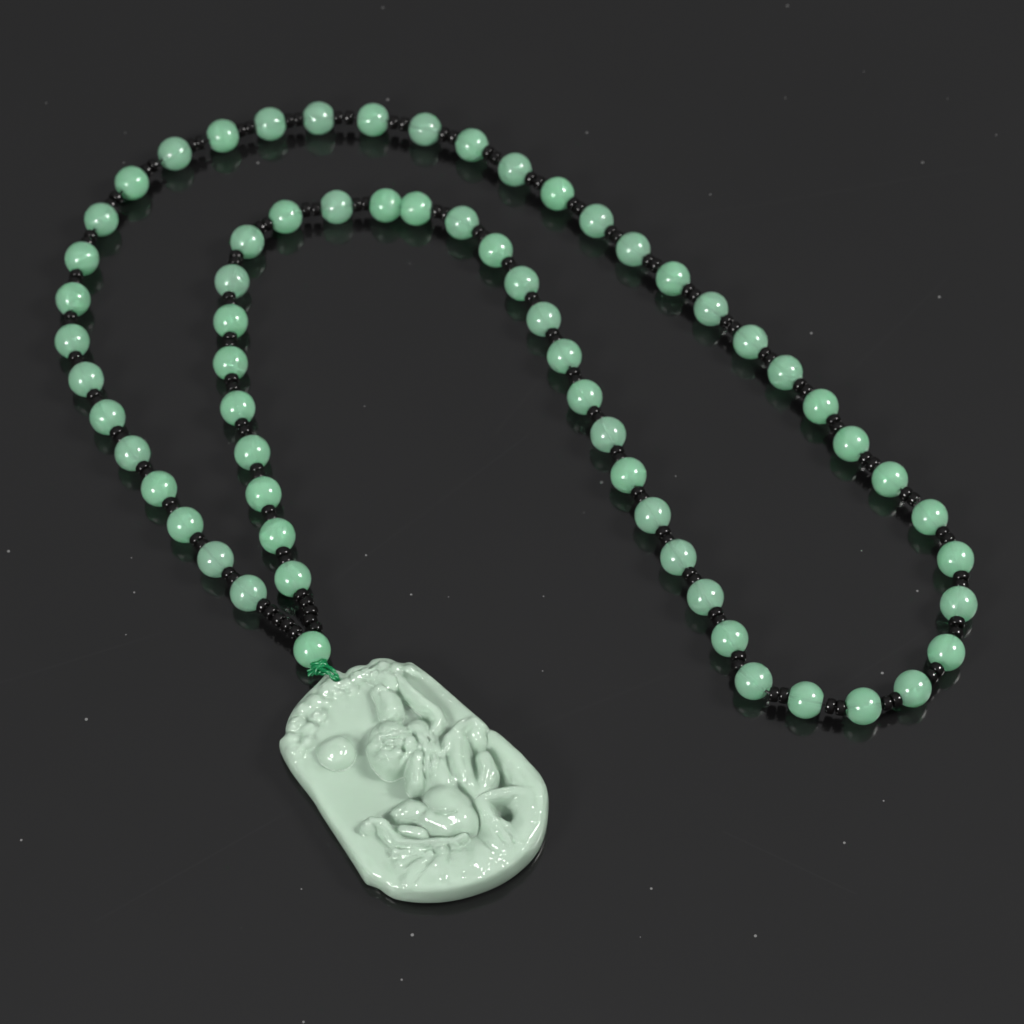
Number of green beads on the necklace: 64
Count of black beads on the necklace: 132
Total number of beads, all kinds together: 196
